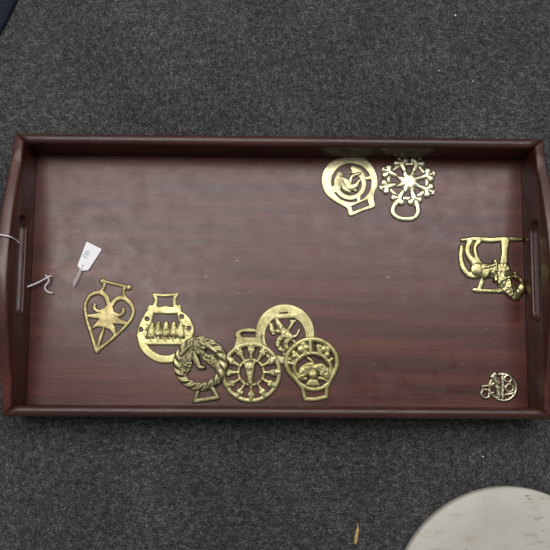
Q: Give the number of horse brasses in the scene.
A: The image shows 10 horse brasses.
